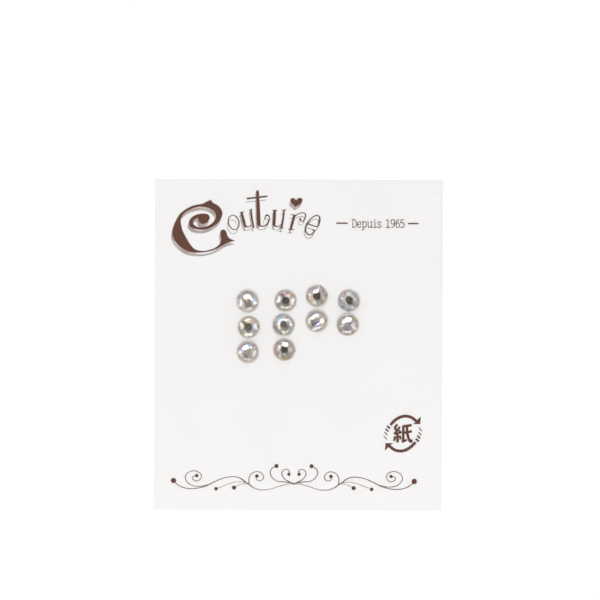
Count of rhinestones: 10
